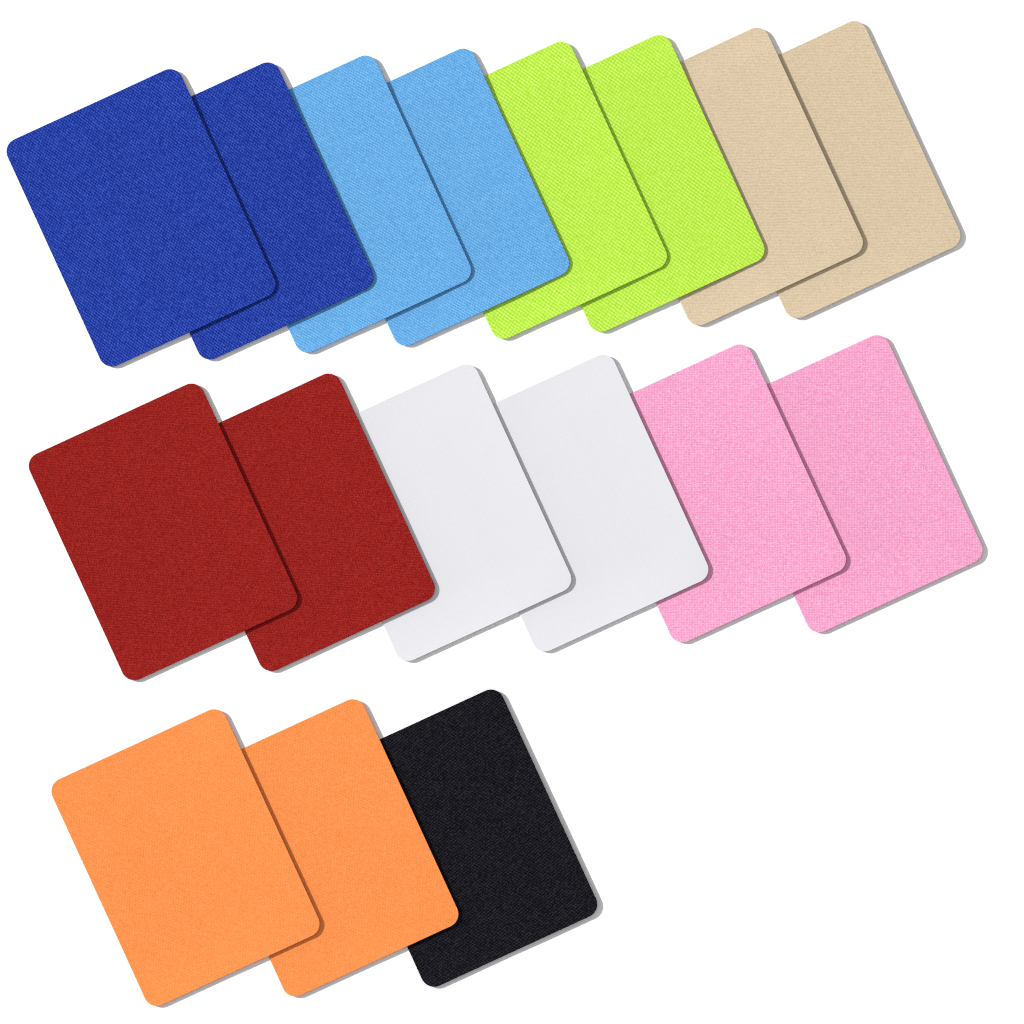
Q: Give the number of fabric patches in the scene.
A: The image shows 17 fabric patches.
